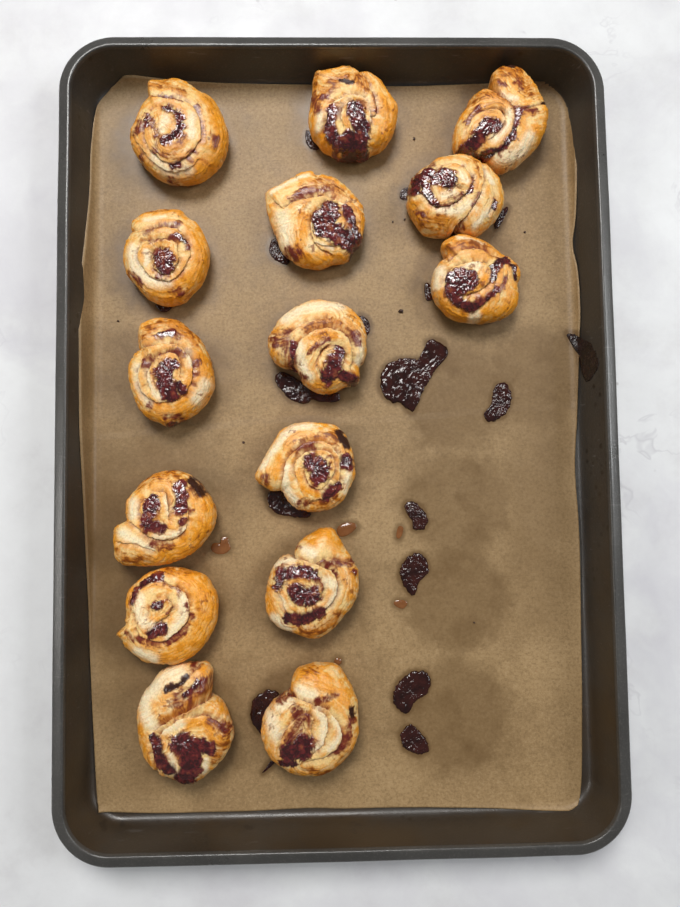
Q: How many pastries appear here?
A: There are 15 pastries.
